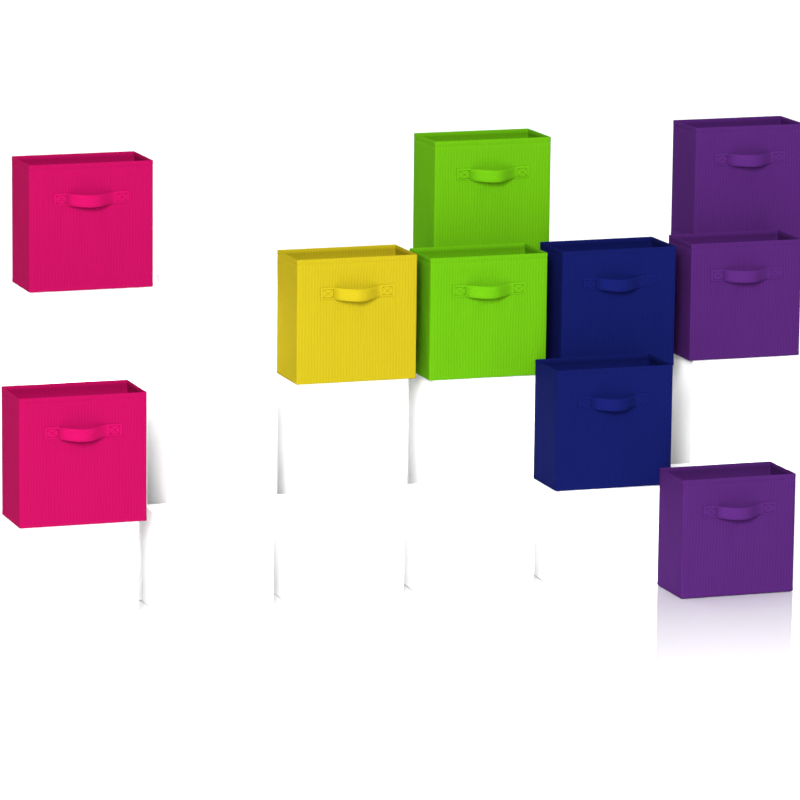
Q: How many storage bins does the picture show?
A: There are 10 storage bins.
